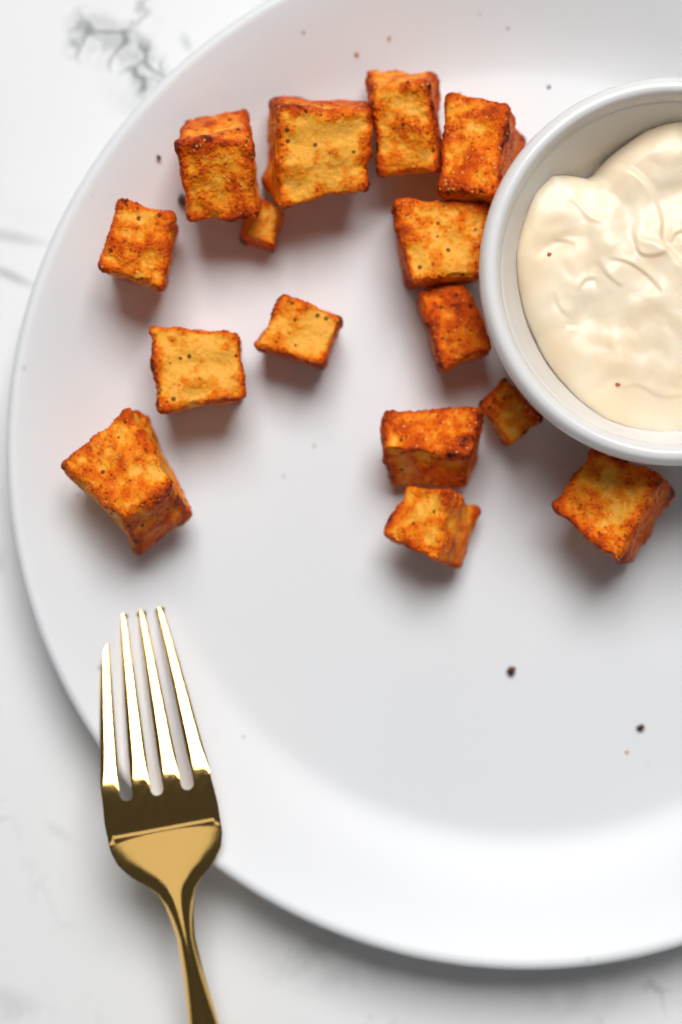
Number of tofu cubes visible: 15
